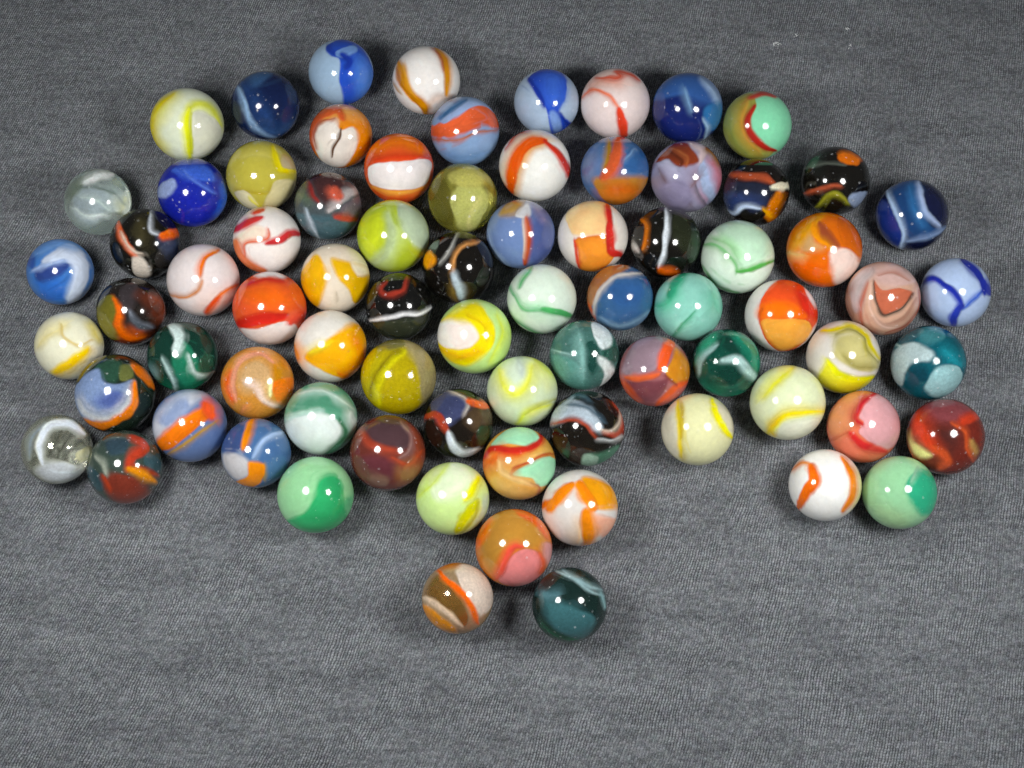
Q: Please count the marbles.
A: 77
